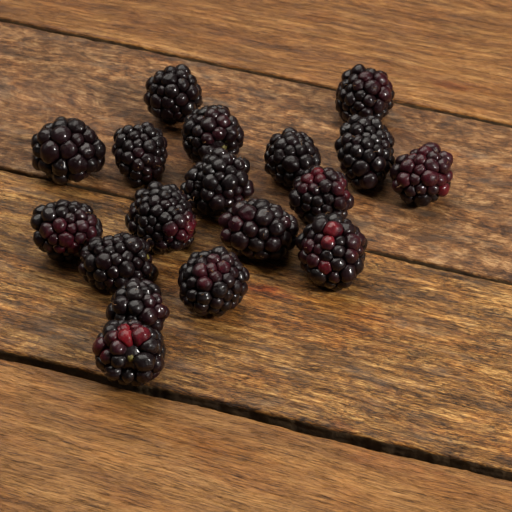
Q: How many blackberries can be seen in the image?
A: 18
